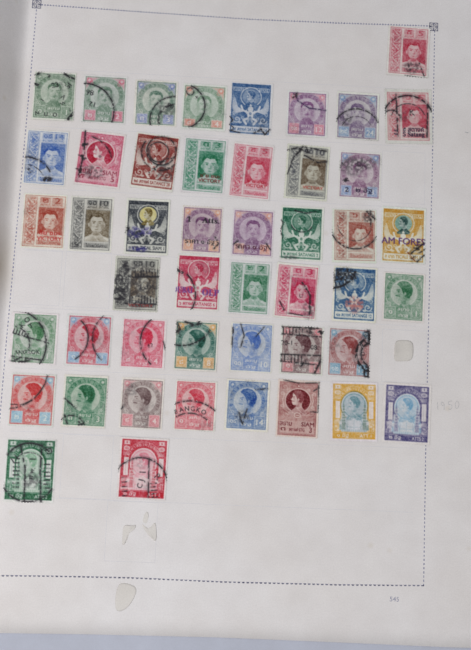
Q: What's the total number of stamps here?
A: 47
